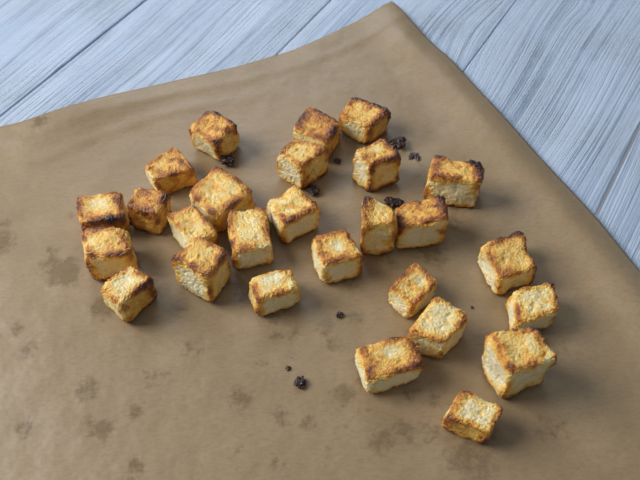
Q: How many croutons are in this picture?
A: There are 27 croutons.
